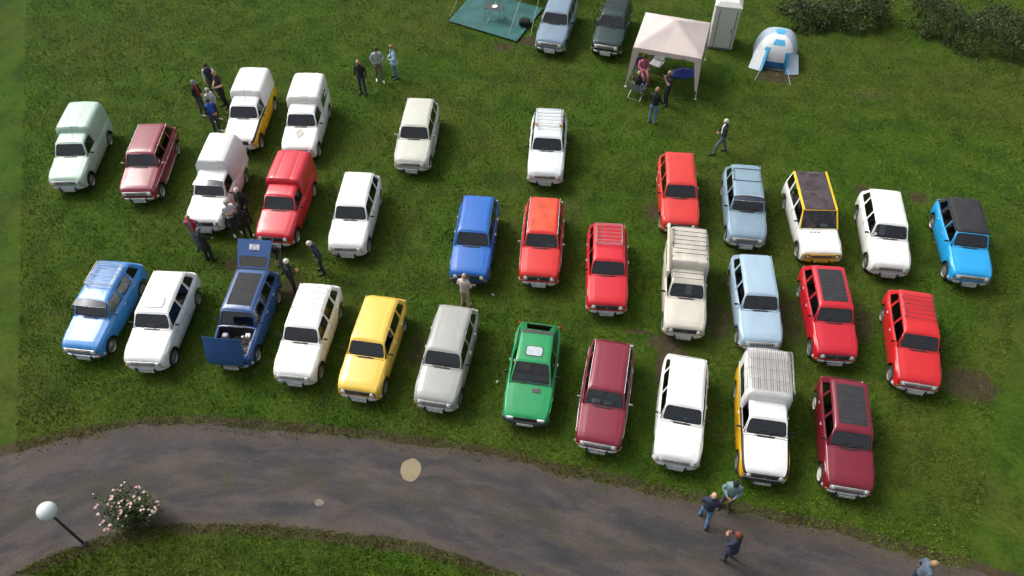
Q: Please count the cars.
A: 34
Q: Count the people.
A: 26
